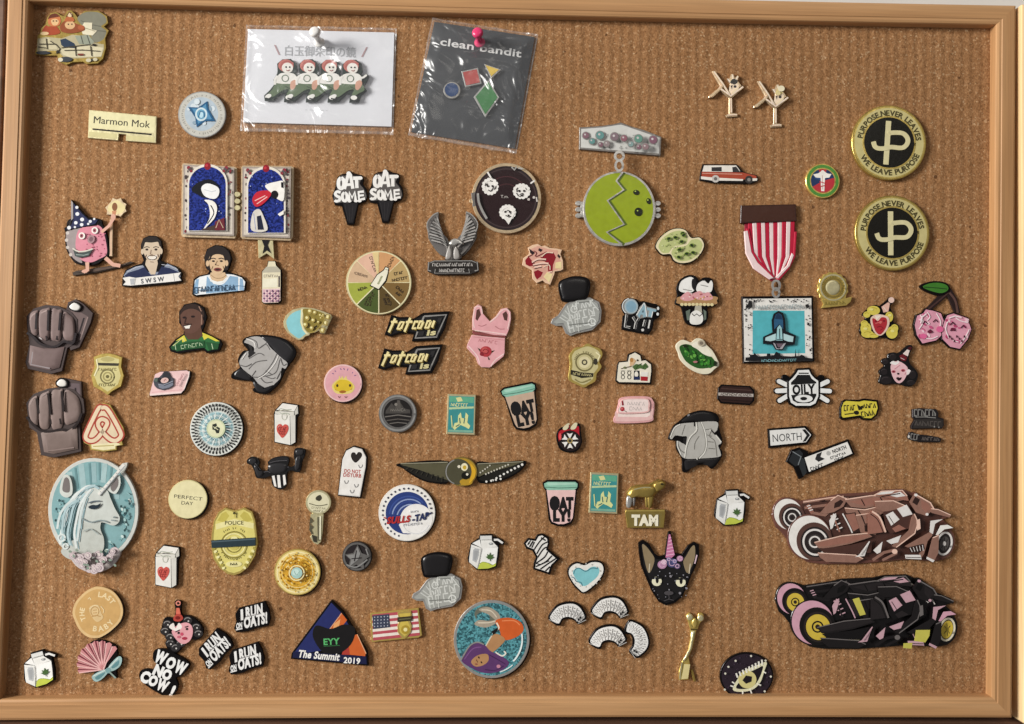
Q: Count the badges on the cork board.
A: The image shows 104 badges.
